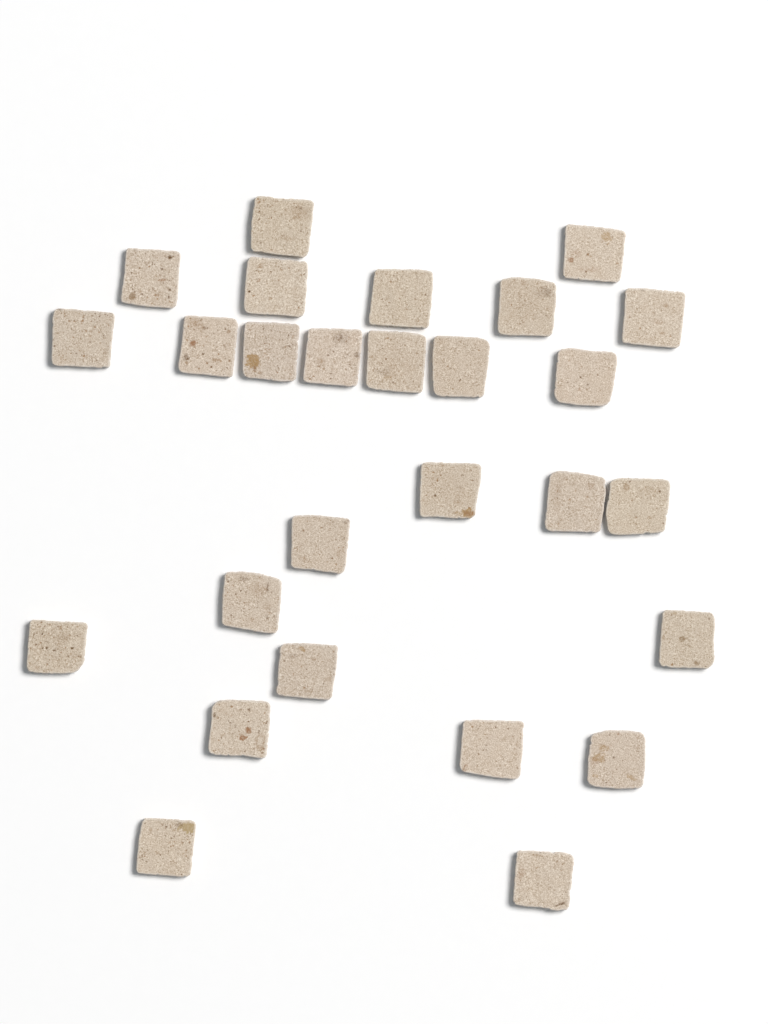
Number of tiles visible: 27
